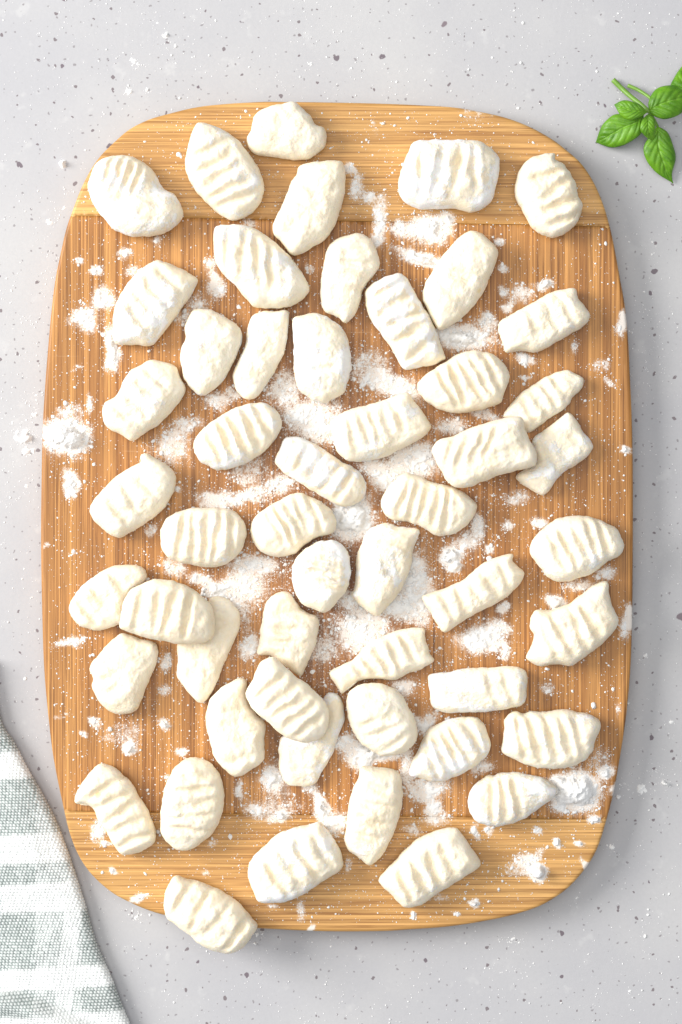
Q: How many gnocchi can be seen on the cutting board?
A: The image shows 52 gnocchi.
